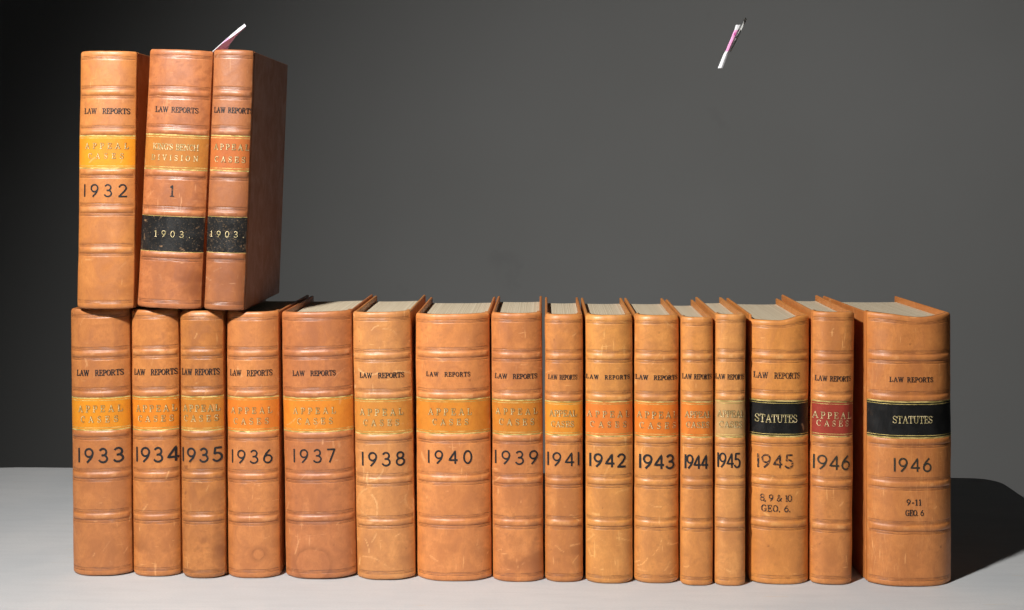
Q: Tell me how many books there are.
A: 19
